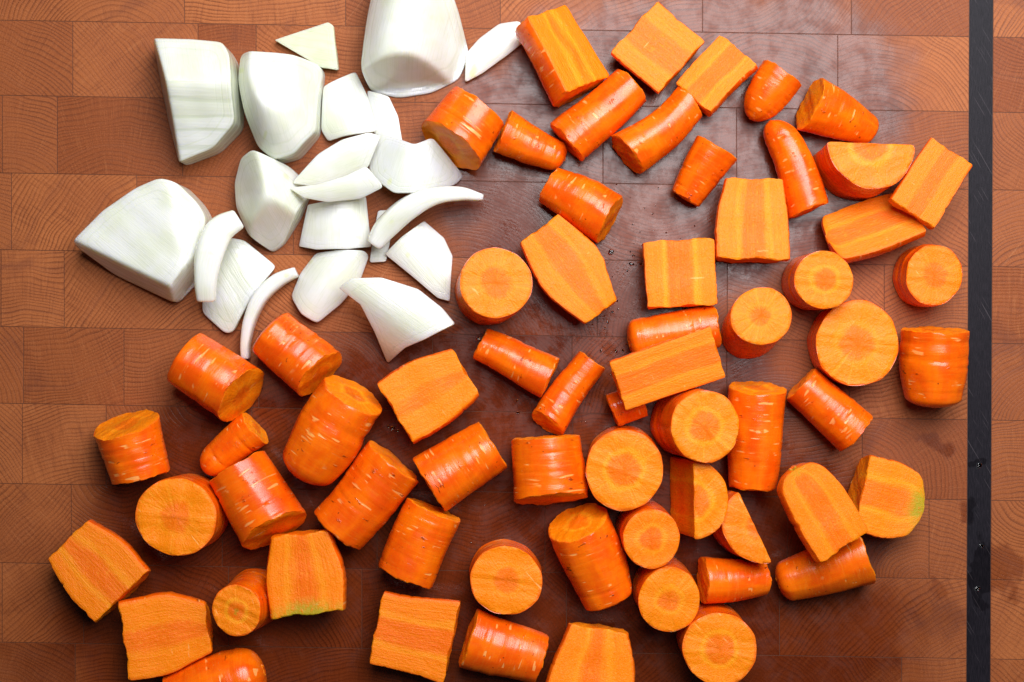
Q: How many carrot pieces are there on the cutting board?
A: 64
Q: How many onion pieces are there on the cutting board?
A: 21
